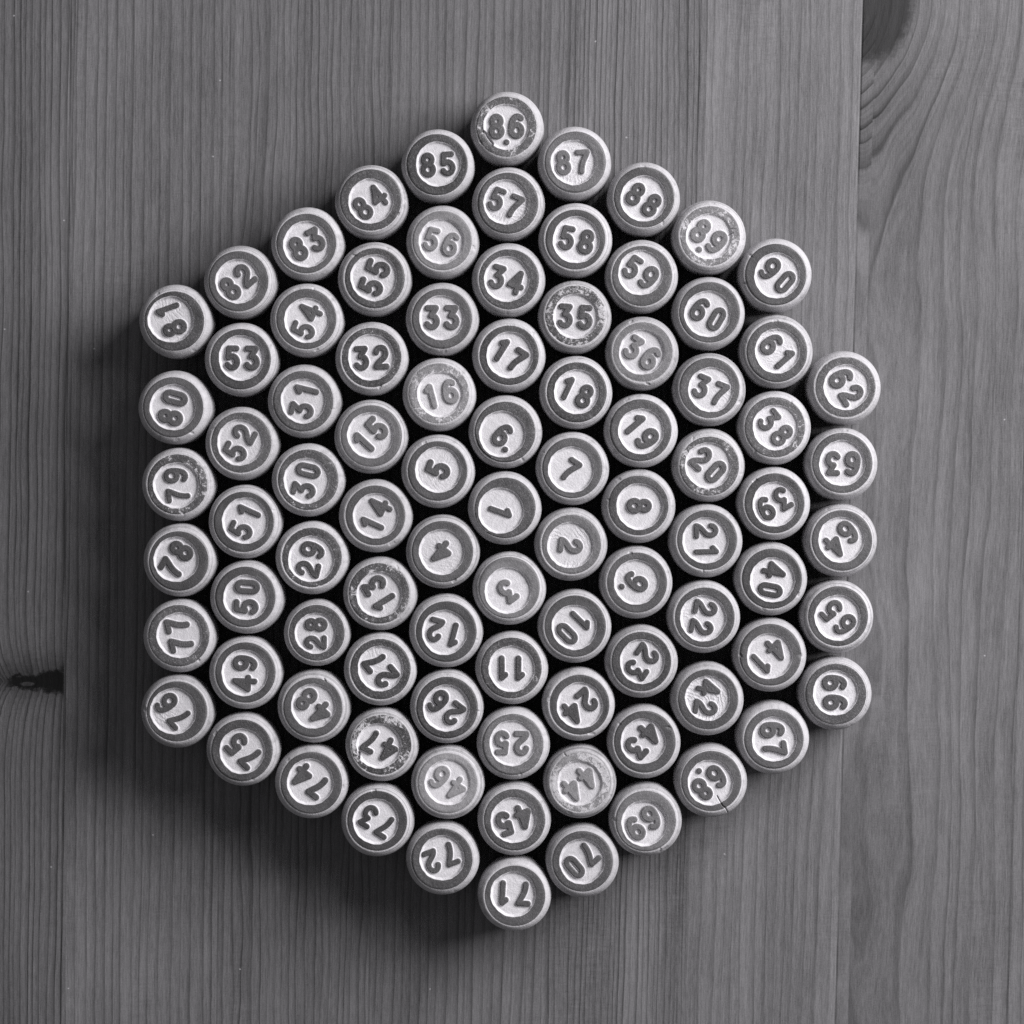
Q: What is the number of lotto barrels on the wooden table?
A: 90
